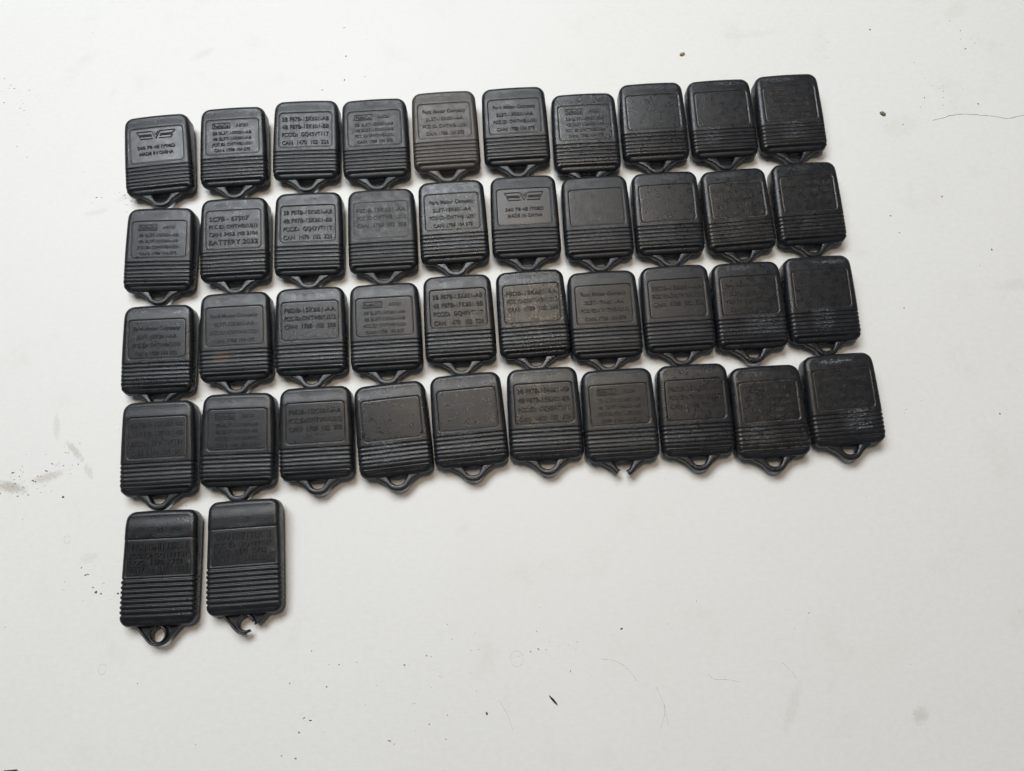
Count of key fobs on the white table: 42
